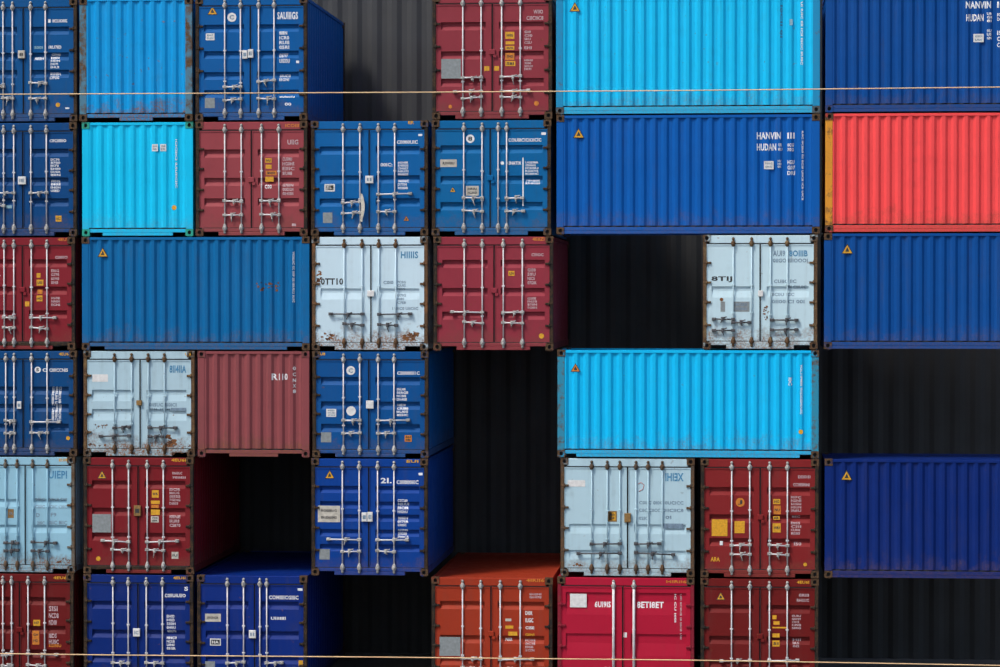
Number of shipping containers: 36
